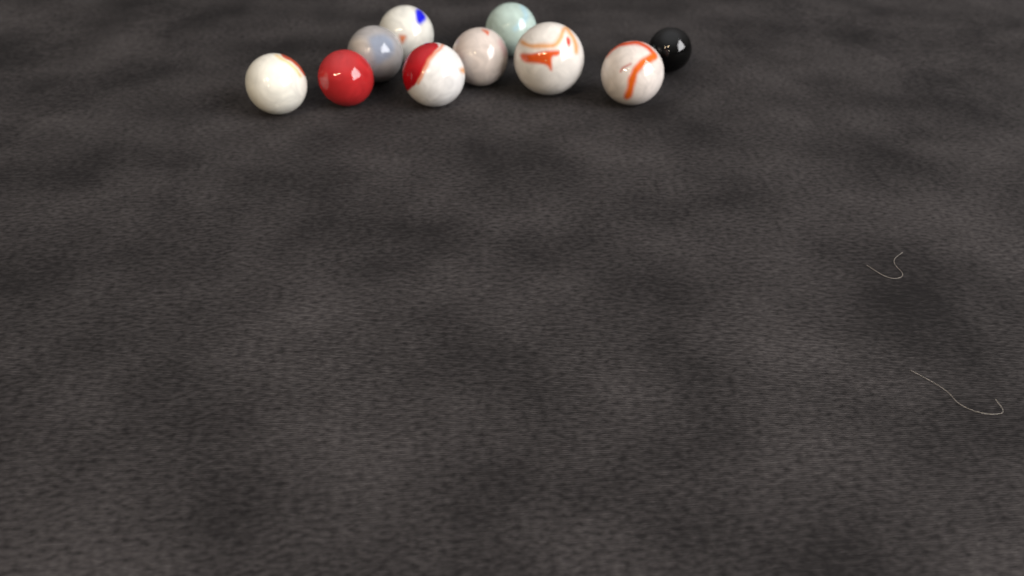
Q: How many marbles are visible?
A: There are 10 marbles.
